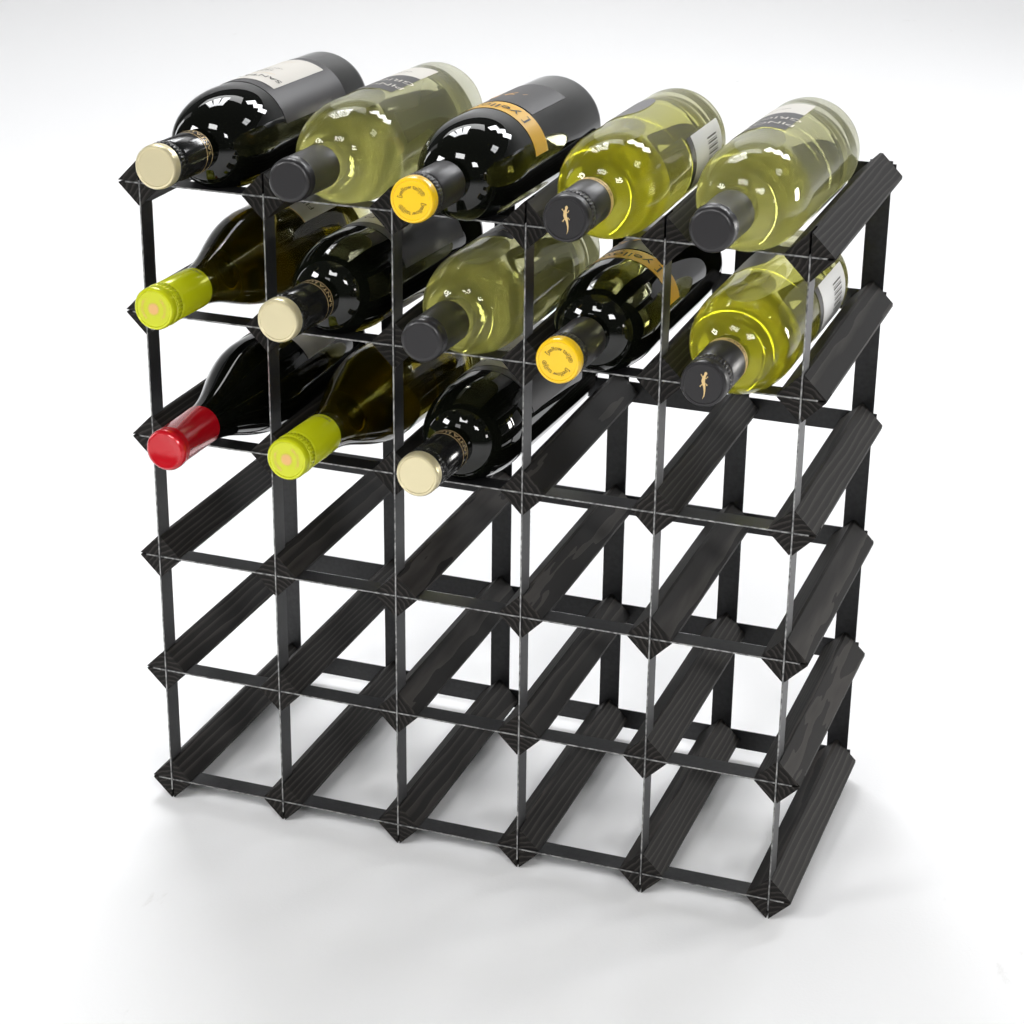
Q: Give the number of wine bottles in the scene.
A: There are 13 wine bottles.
